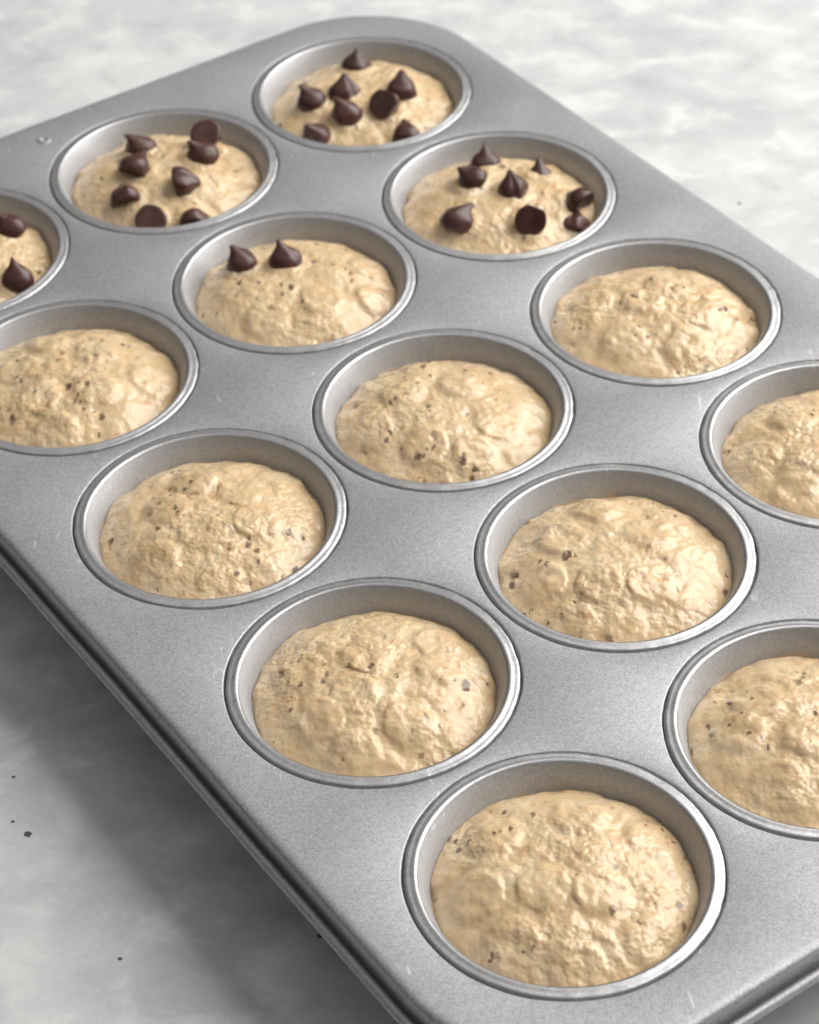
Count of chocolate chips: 28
